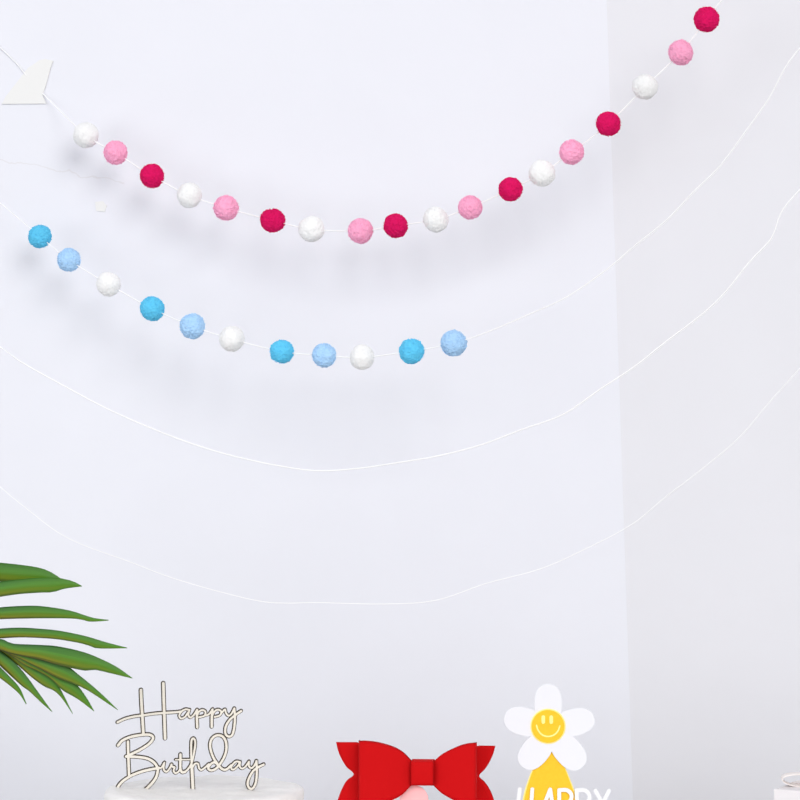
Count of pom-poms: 29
